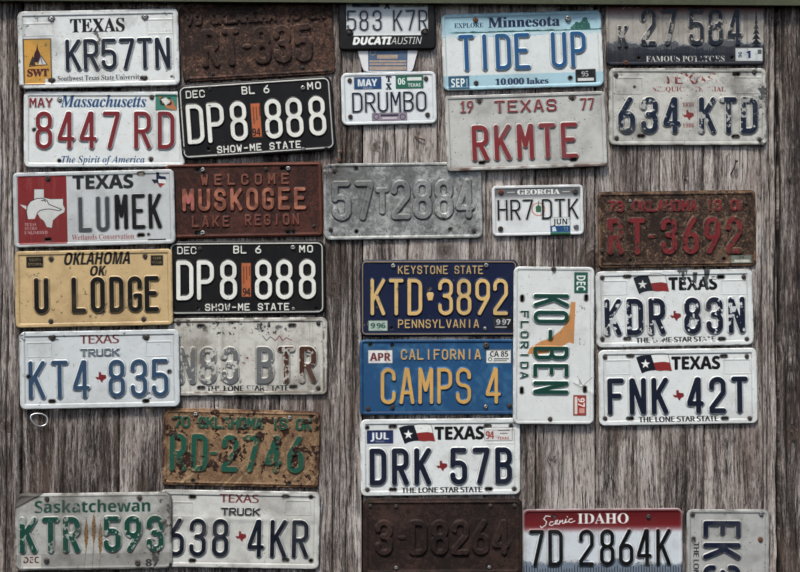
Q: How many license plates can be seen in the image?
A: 31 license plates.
